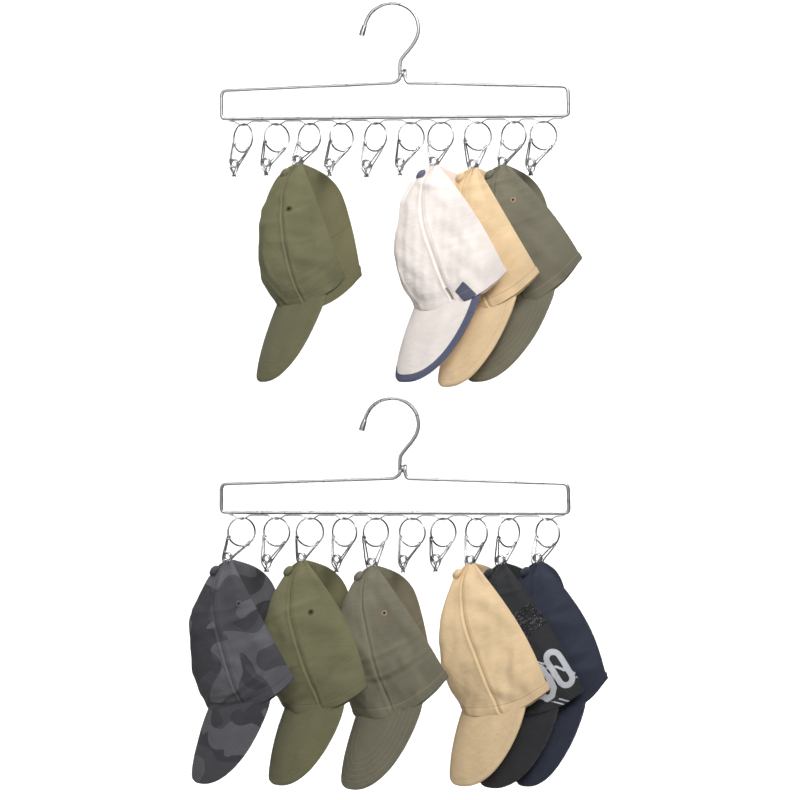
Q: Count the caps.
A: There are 10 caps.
